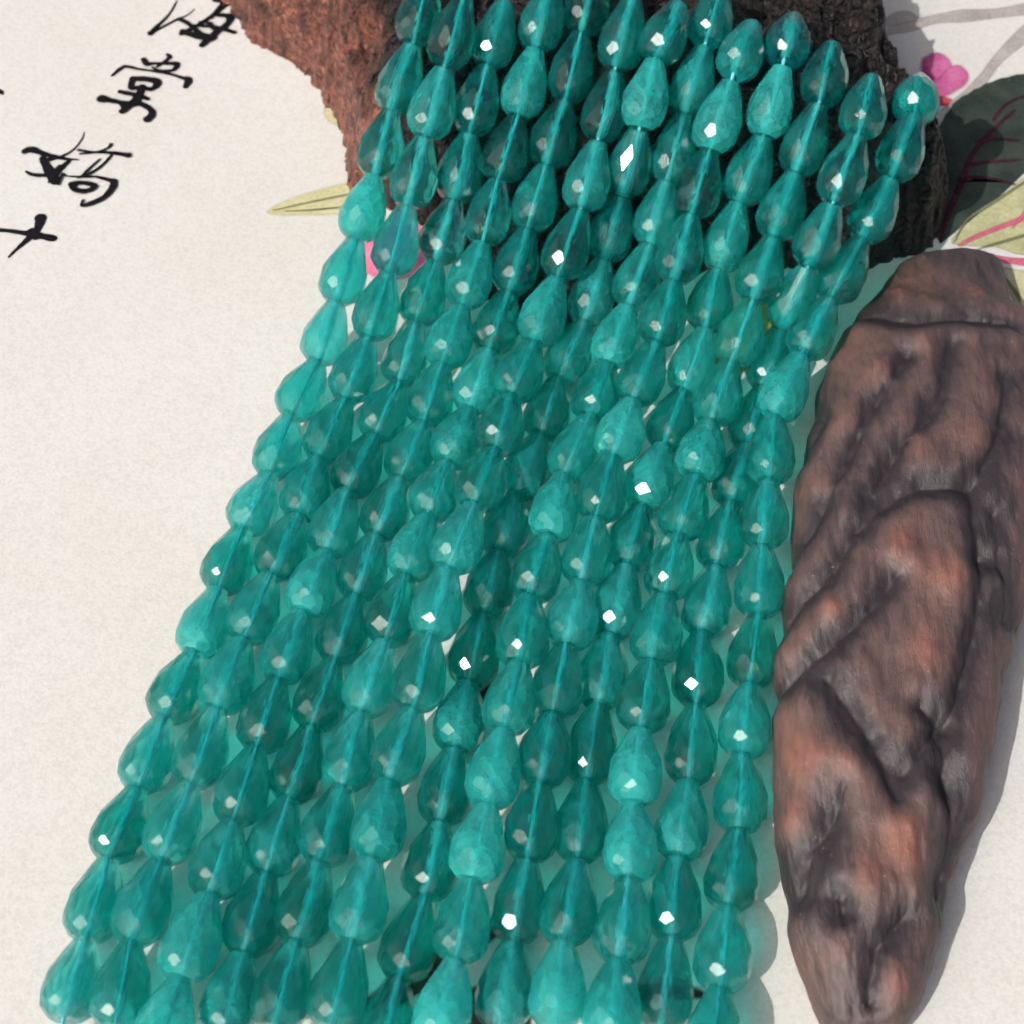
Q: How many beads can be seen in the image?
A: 200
